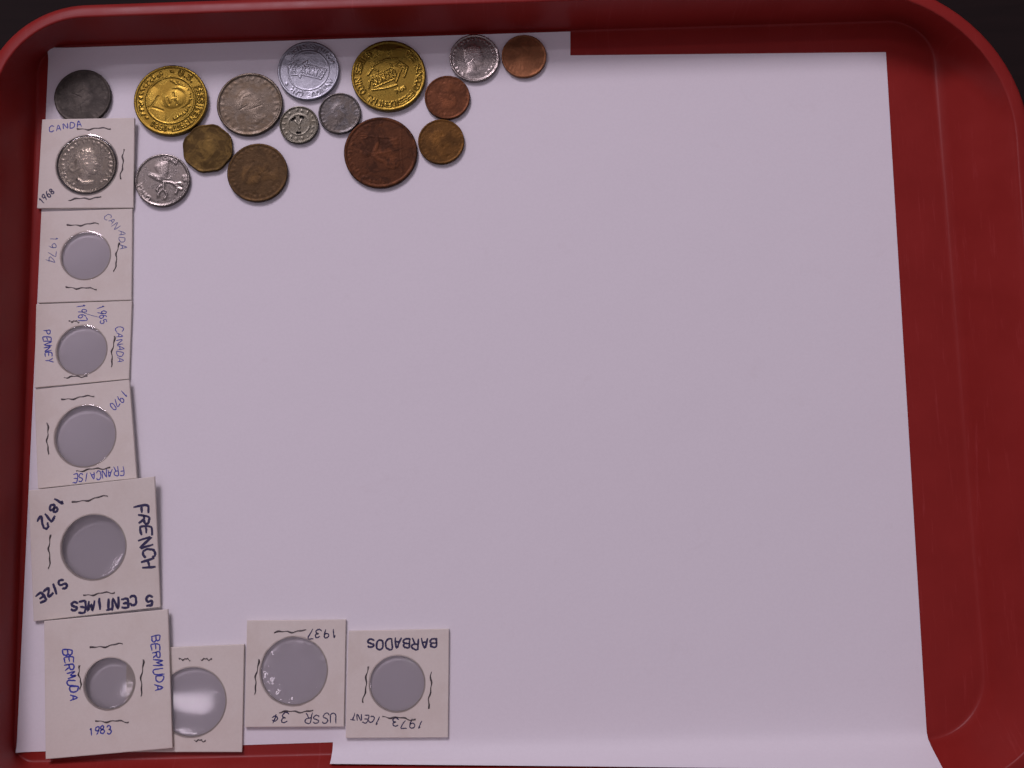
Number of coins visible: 16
